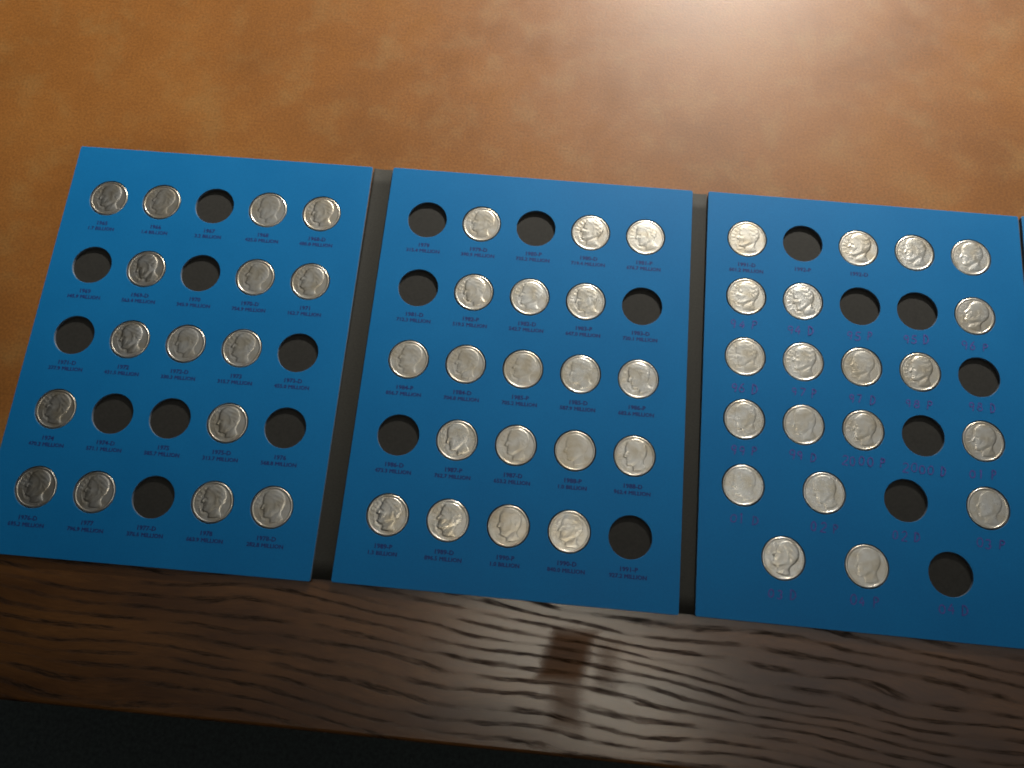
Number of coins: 55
